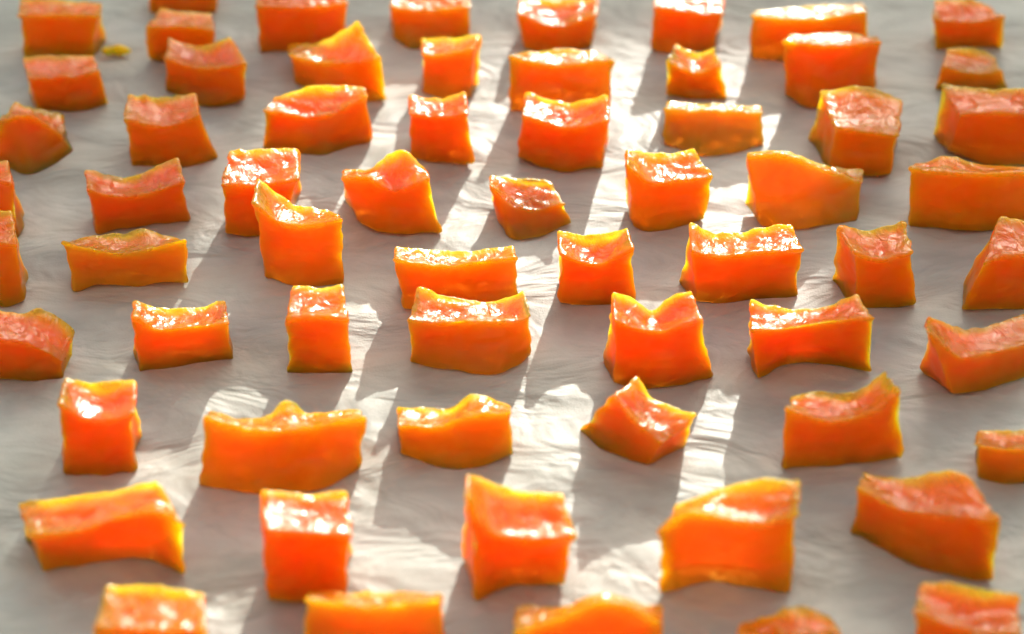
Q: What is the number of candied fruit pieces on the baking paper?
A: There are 64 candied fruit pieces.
